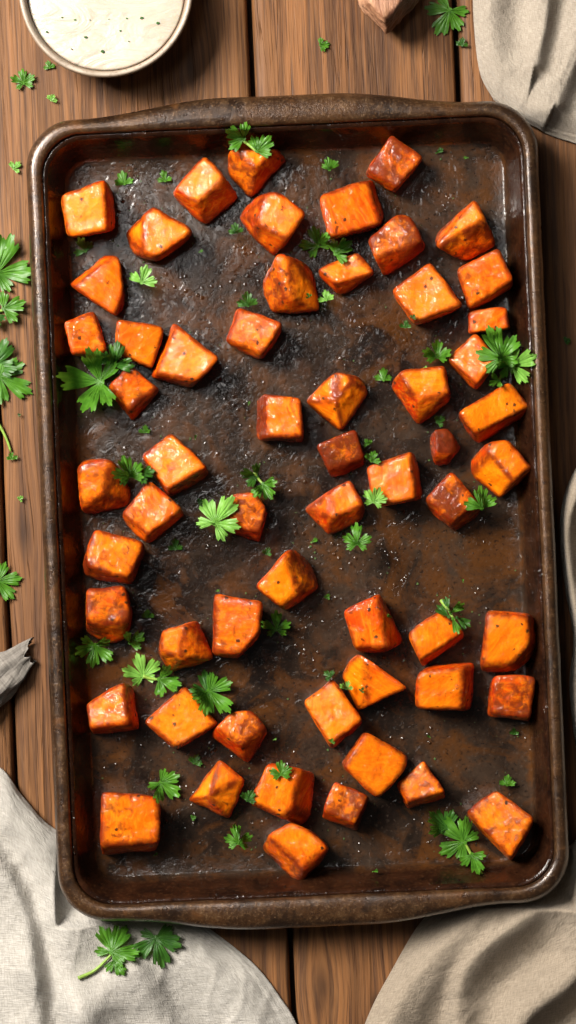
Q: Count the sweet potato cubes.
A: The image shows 58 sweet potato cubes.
